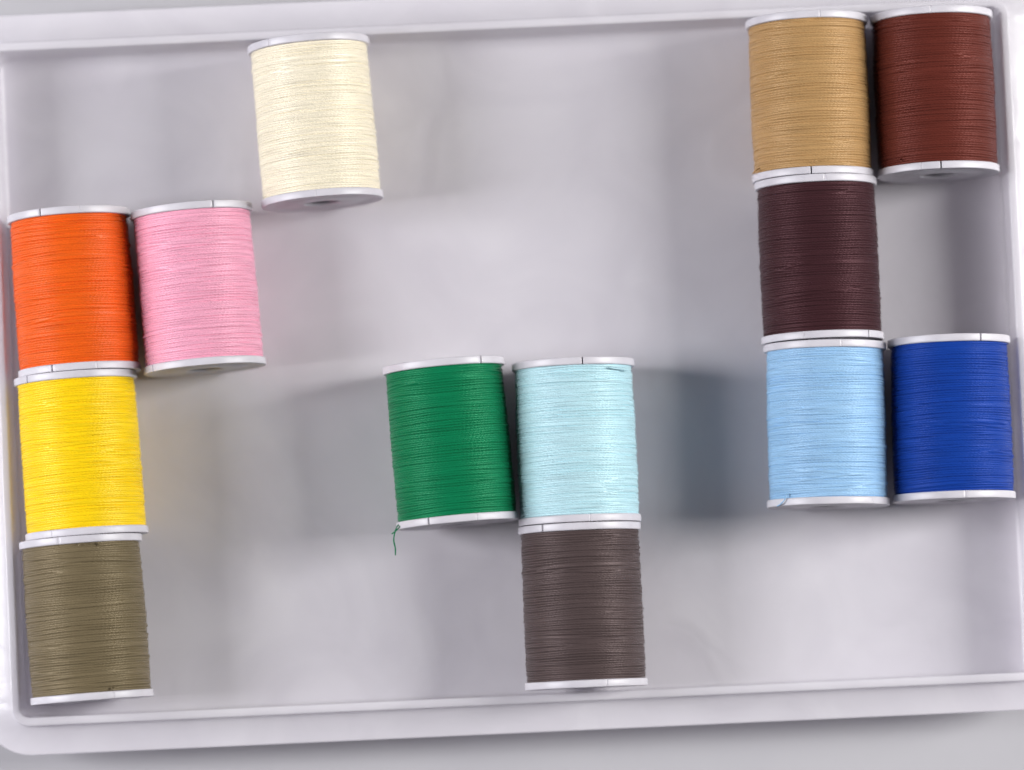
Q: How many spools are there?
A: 13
